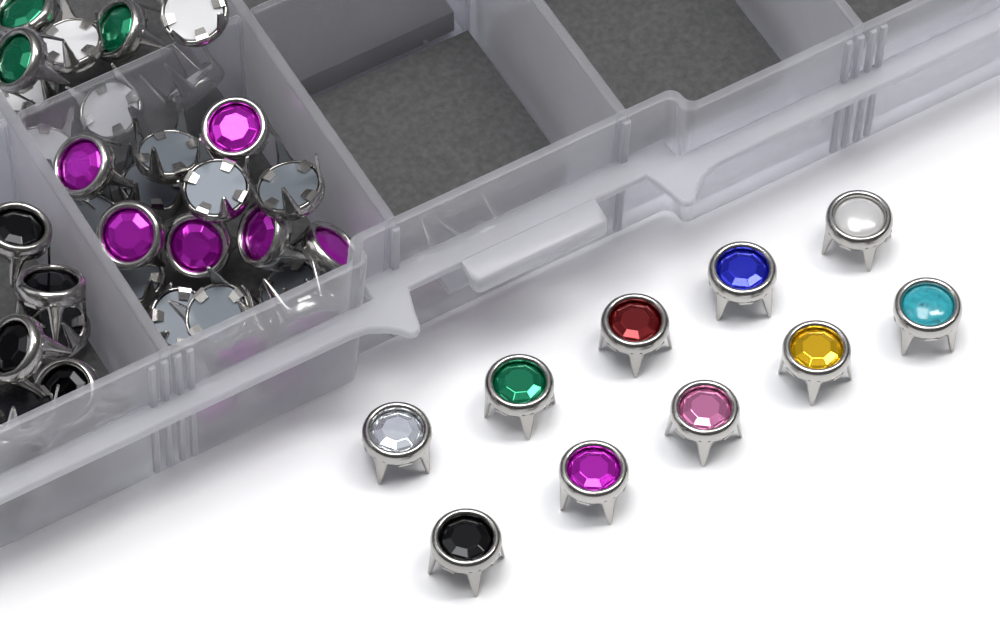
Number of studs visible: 50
